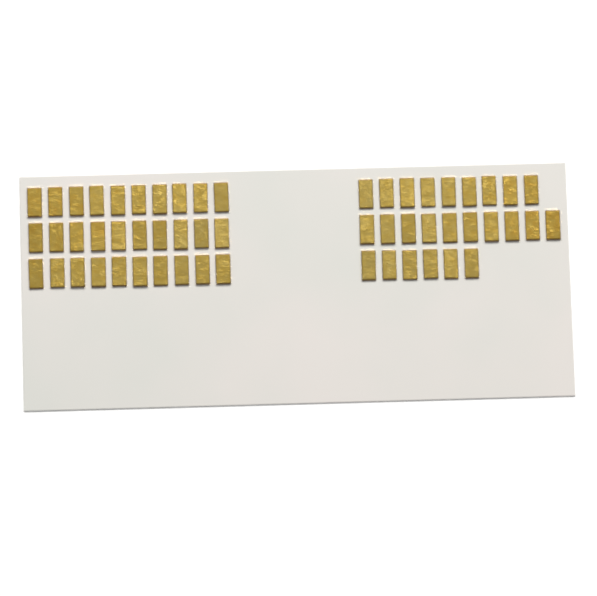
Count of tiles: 55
